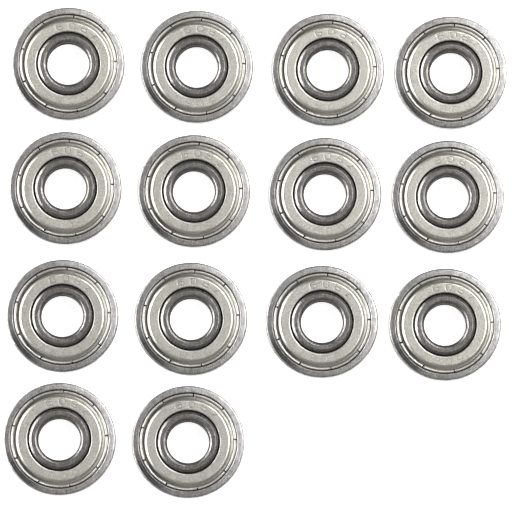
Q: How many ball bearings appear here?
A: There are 14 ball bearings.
